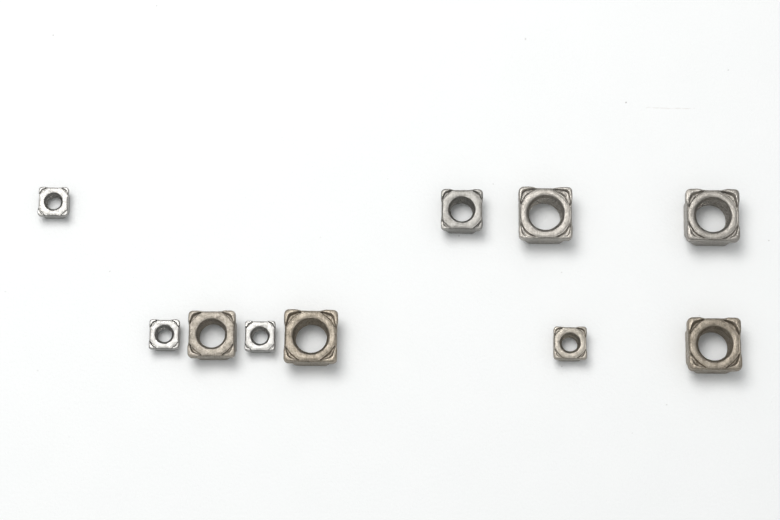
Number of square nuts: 10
